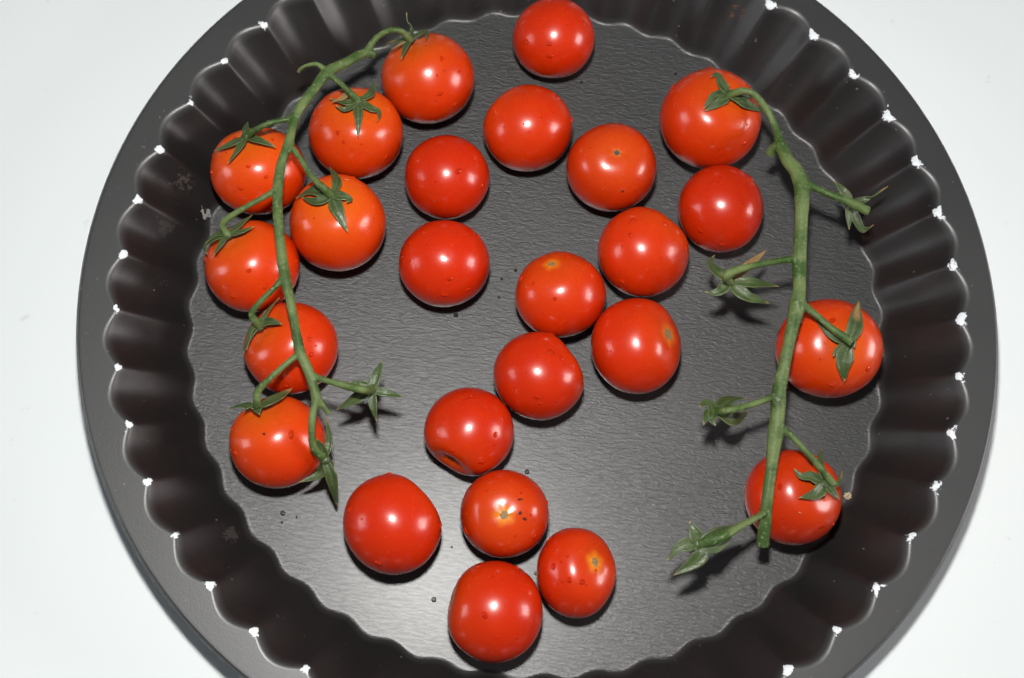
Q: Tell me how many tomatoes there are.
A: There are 25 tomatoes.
